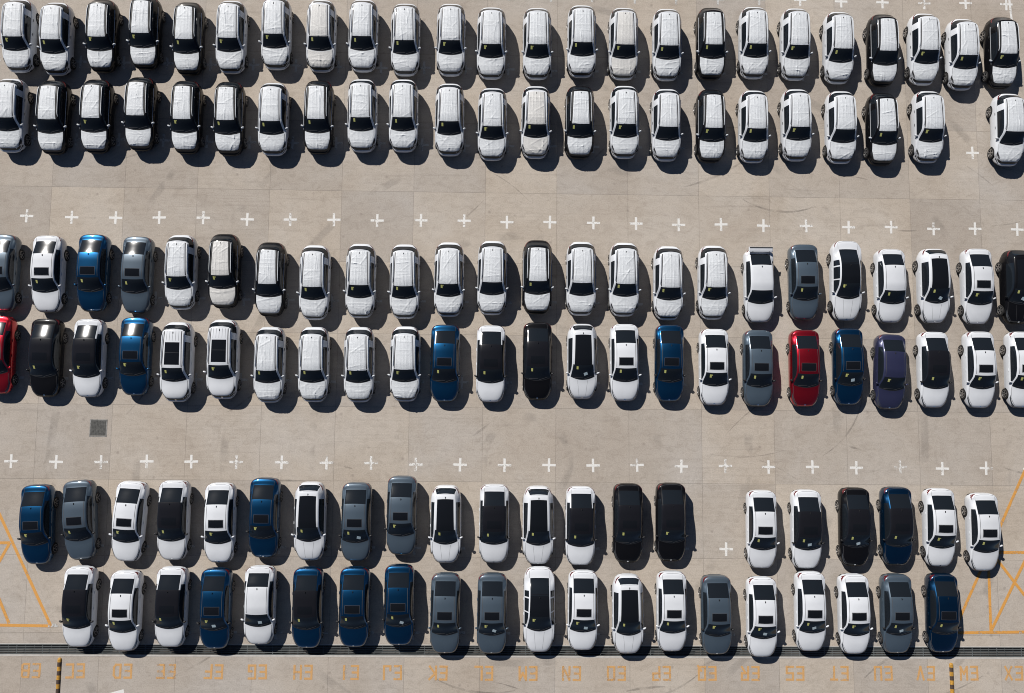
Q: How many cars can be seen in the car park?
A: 136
